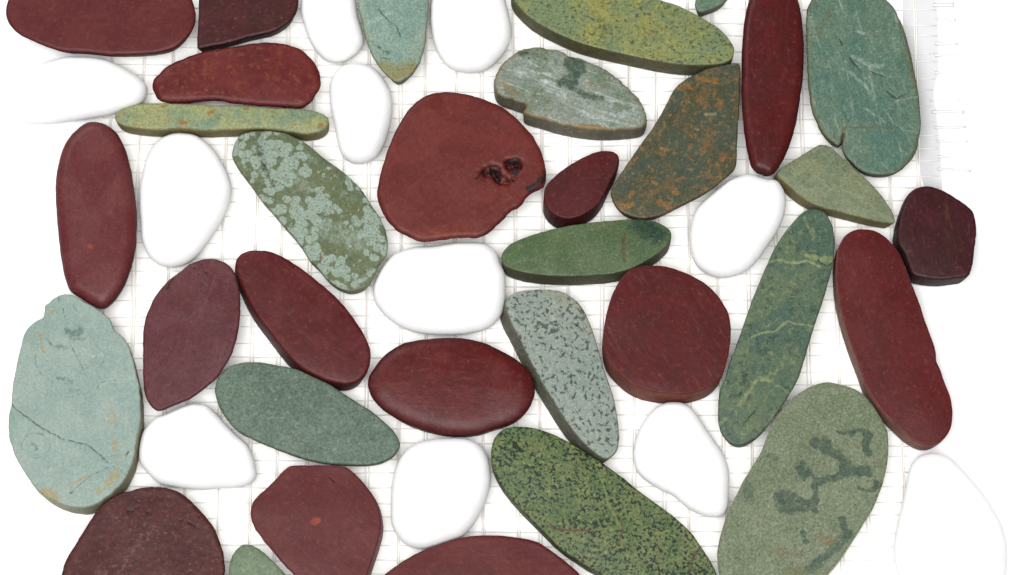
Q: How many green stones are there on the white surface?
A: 17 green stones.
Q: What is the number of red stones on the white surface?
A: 16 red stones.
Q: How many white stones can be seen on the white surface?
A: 11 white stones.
